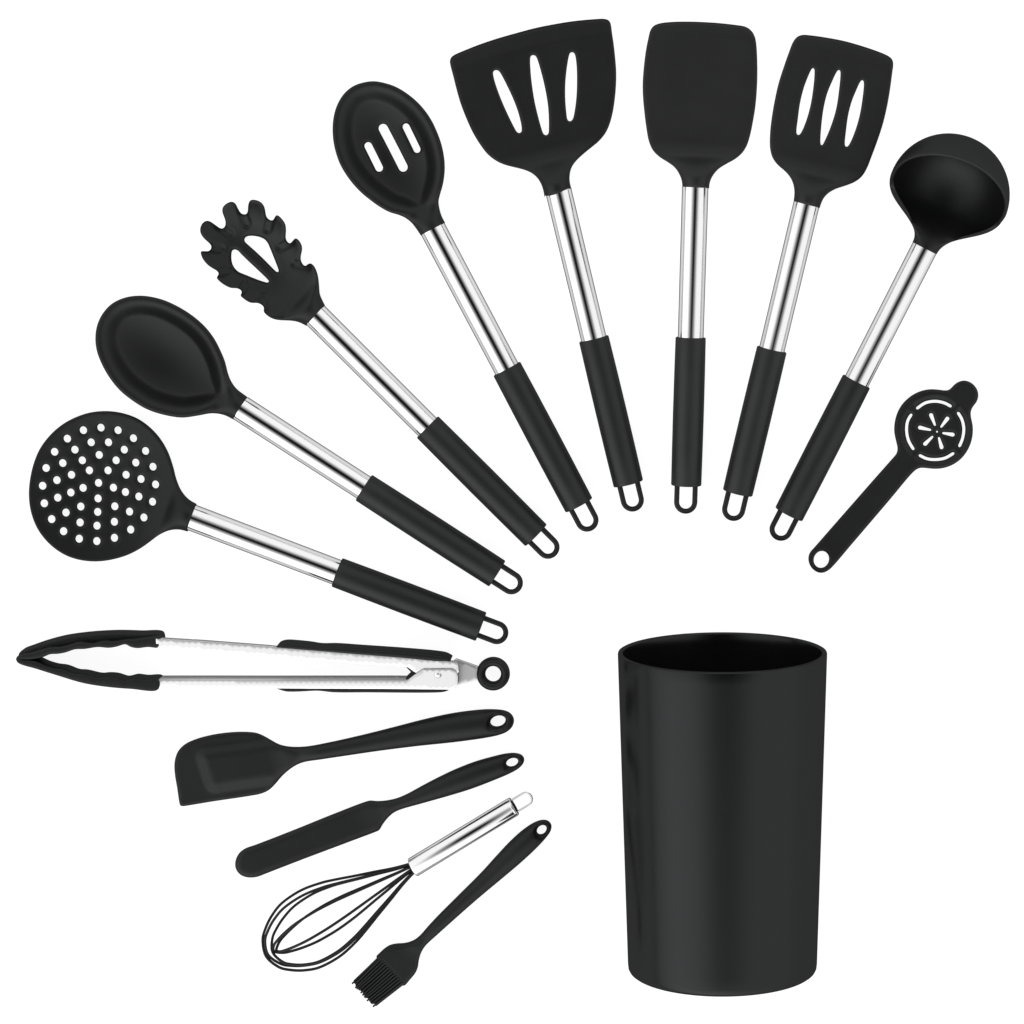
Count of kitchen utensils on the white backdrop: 14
